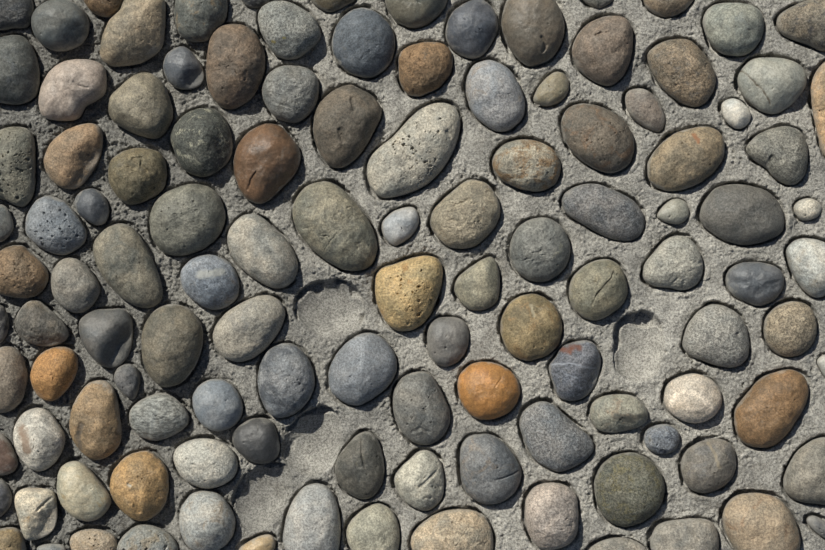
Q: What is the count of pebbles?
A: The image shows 119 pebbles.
